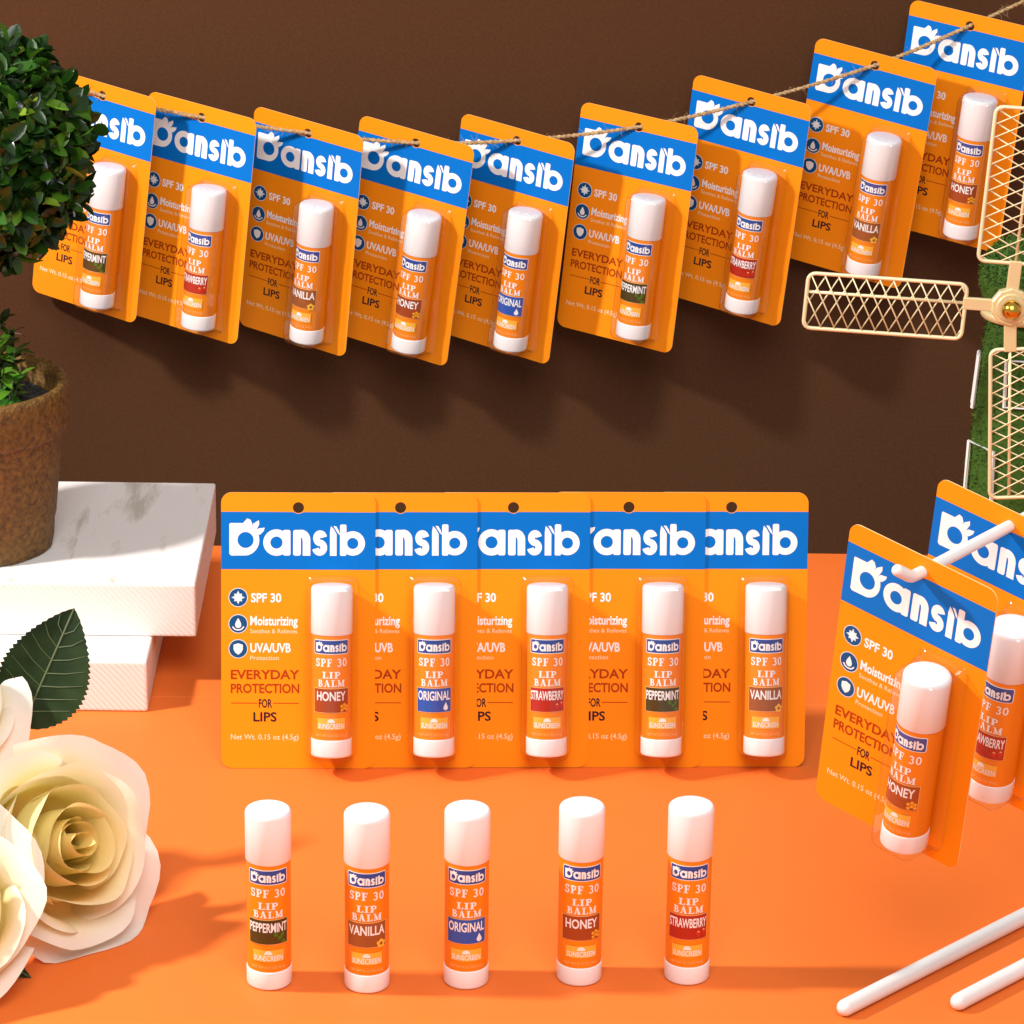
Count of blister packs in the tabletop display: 16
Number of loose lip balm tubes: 5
